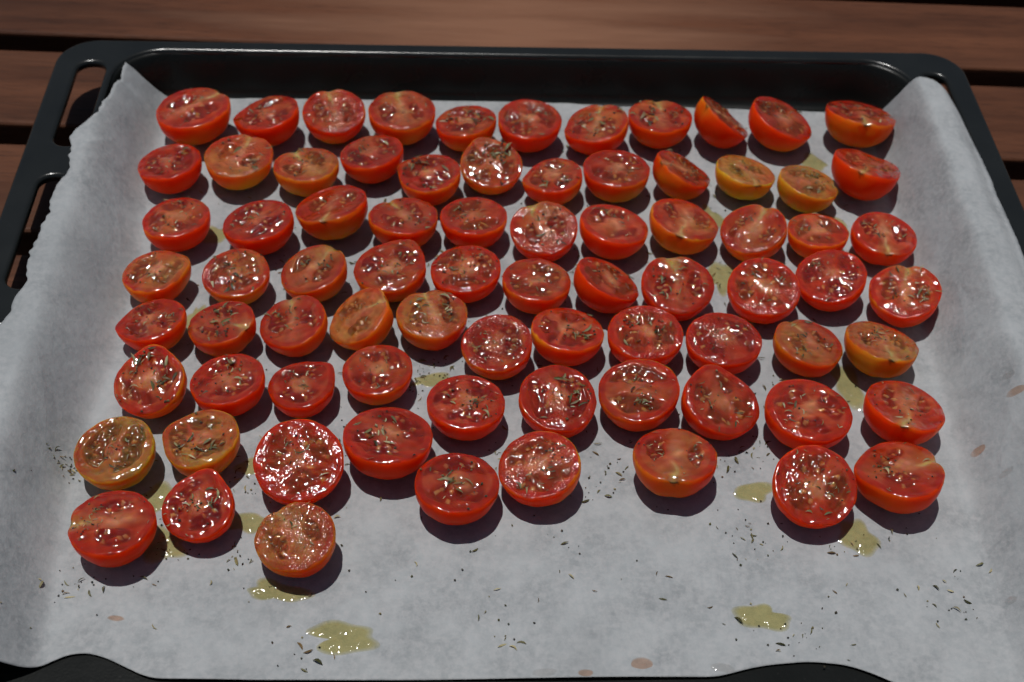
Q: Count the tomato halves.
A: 78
